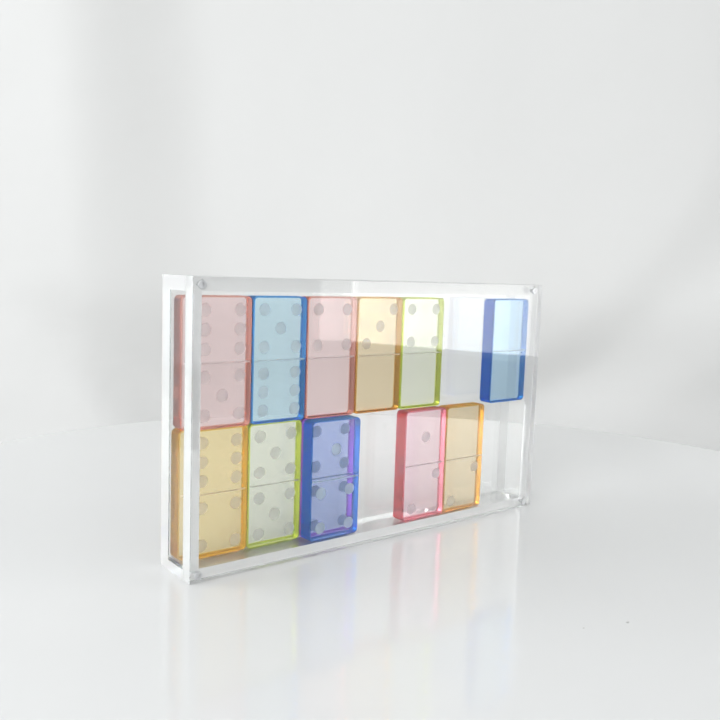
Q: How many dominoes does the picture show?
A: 12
